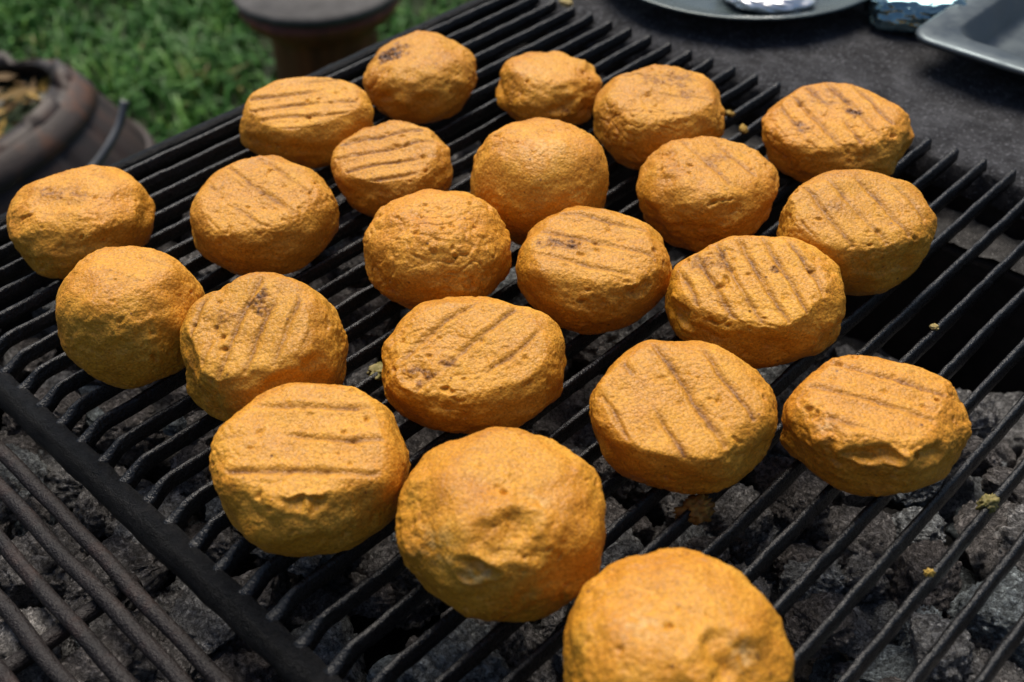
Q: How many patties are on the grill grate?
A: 22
